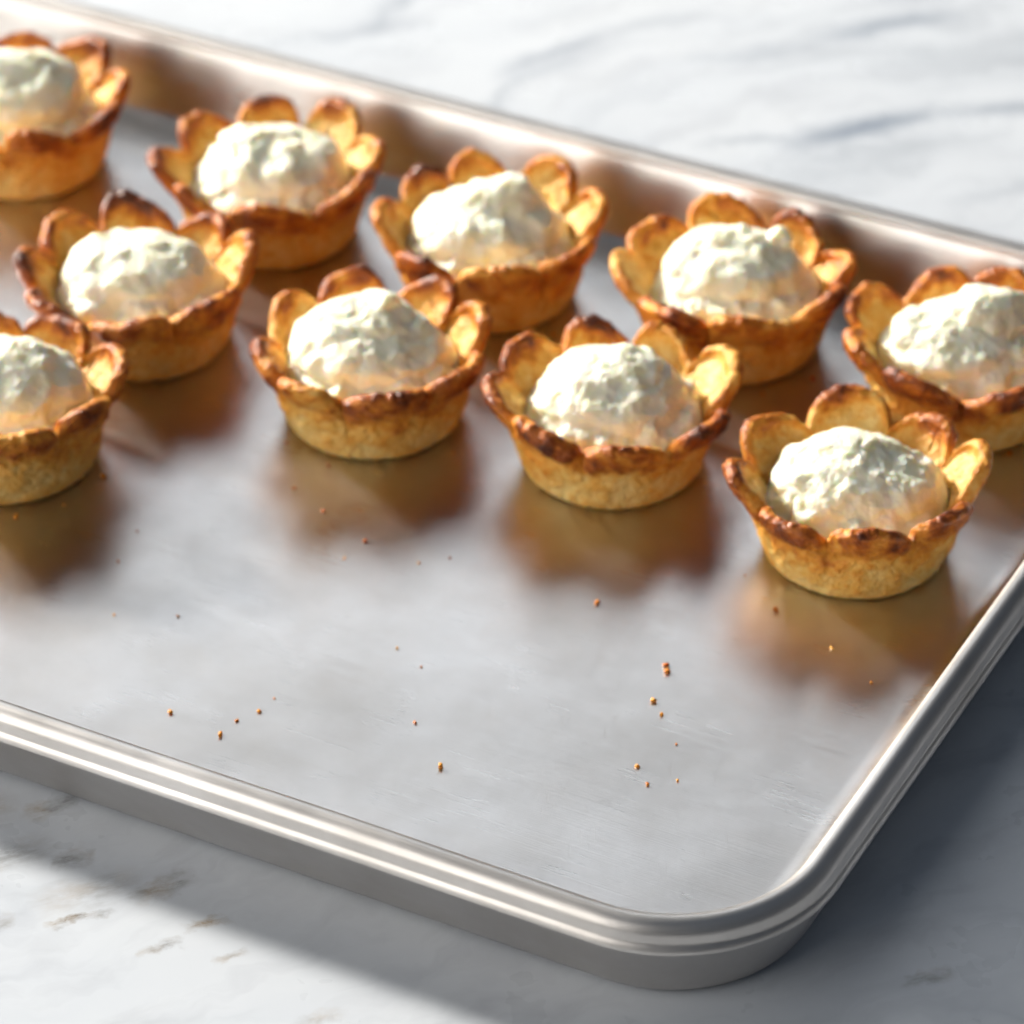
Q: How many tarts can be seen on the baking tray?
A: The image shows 10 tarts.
